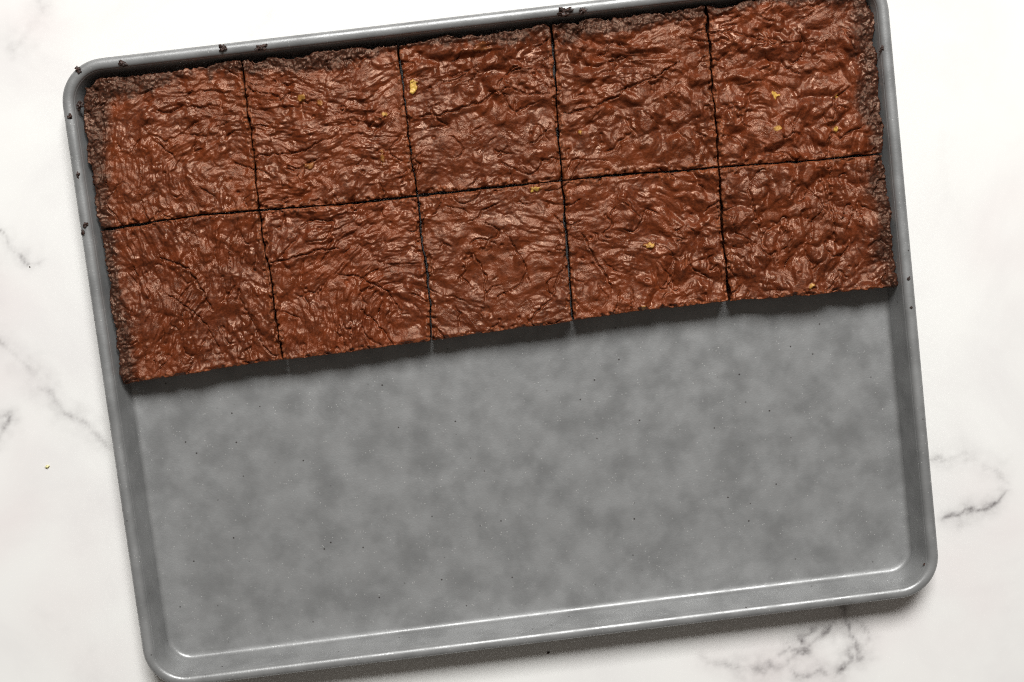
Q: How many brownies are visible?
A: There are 10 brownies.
